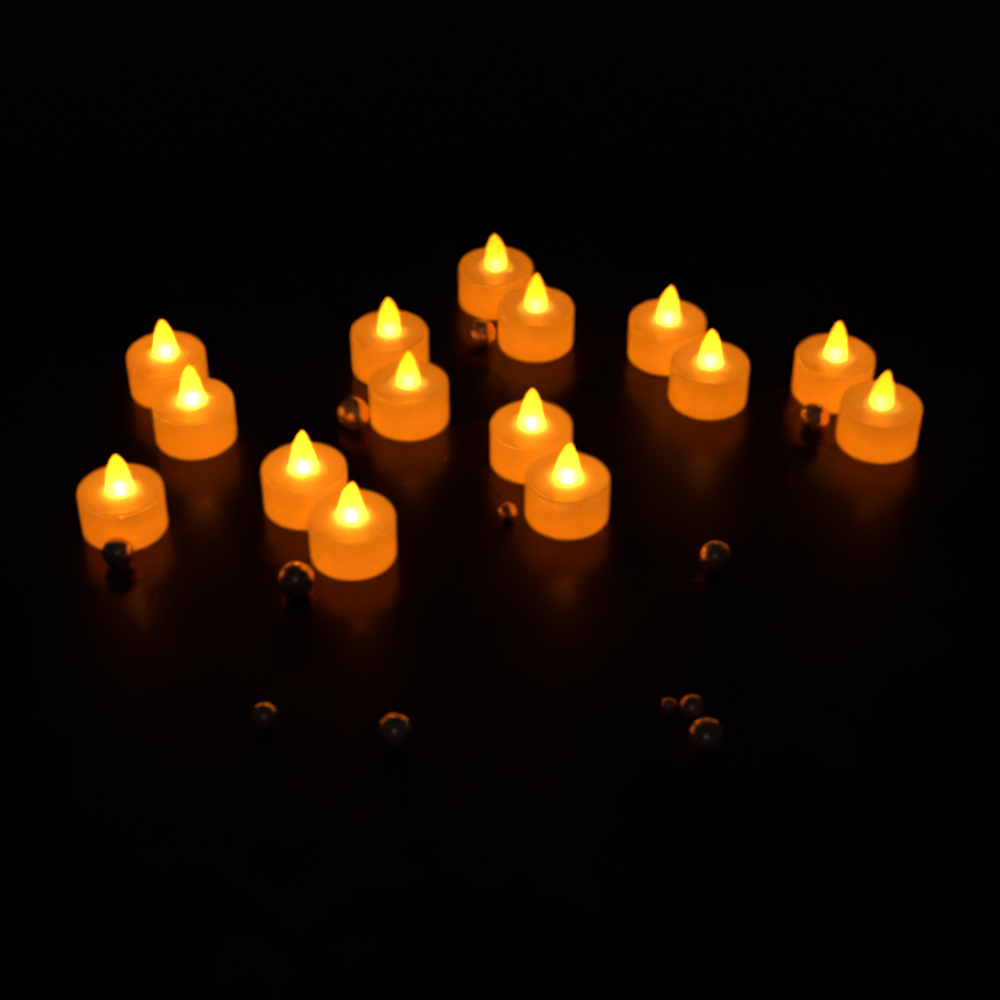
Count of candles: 15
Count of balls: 12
